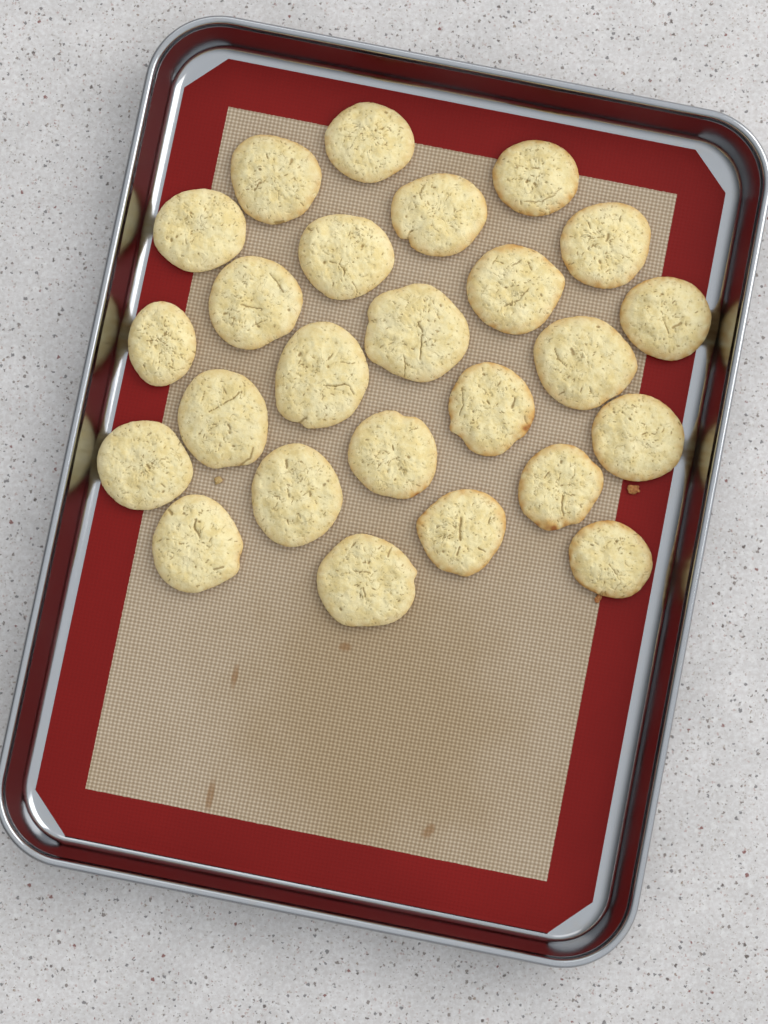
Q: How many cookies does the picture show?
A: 25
